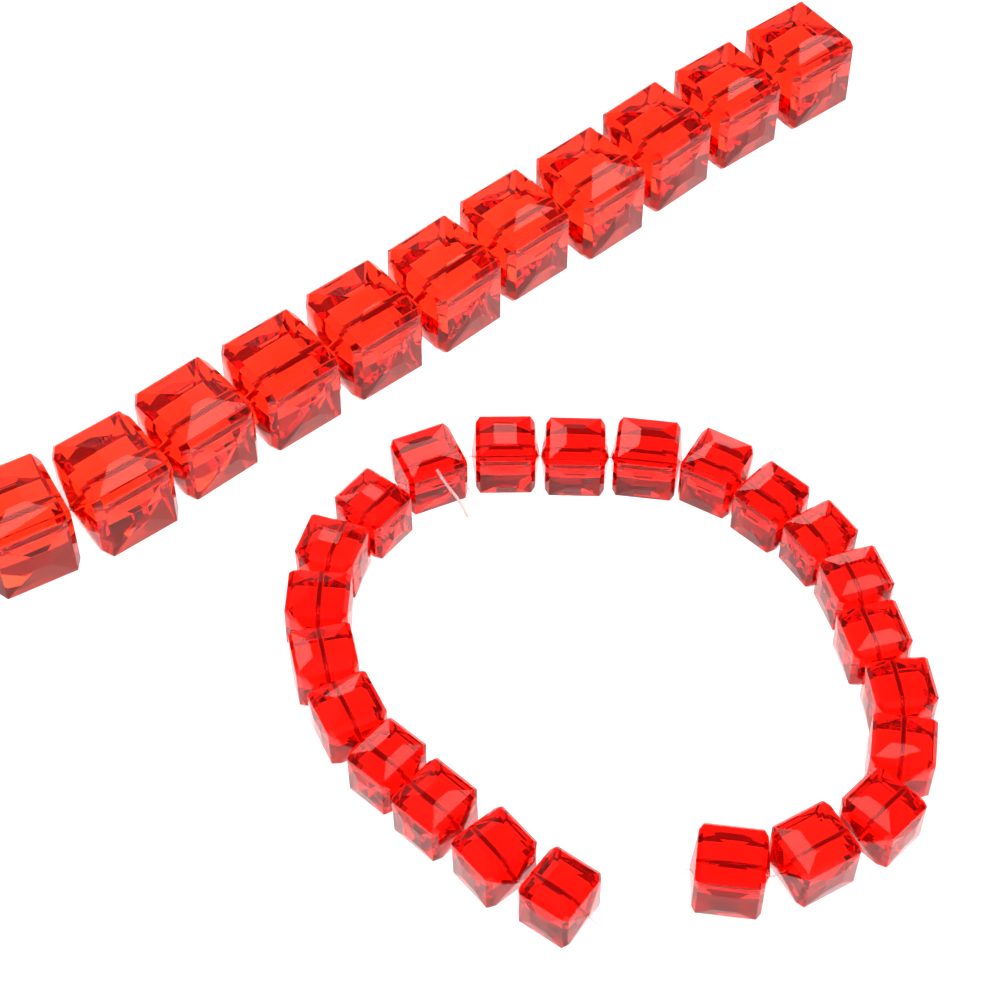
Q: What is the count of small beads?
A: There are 23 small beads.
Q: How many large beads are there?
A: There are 11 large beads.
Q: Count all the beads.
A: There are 34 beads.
